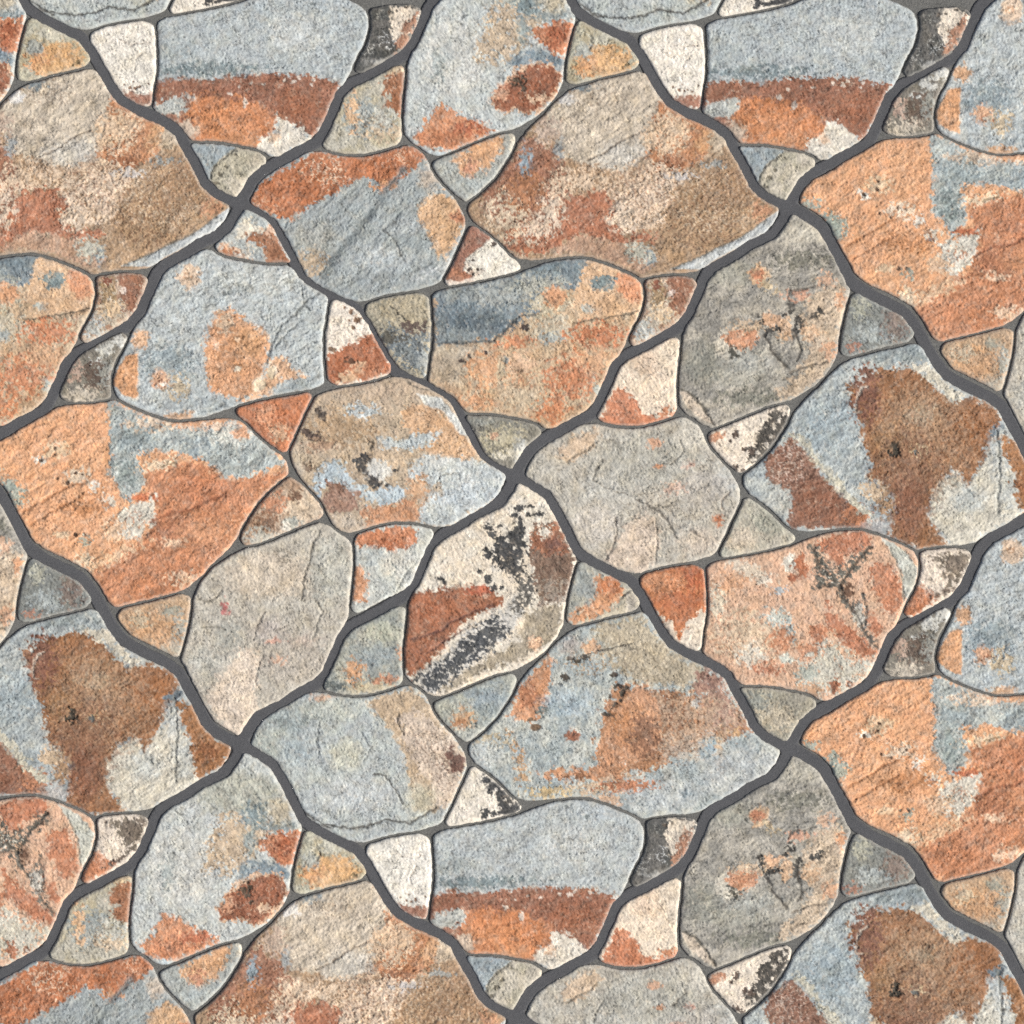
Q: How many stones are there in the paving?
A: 88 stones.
